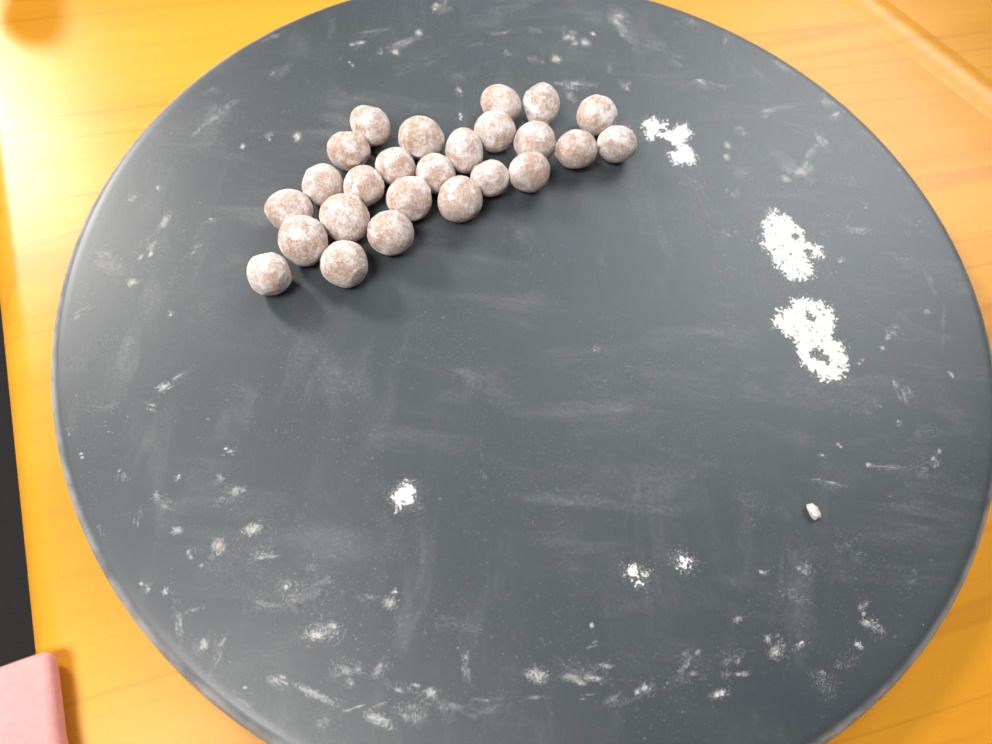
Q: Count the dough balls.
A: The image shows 25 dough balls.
